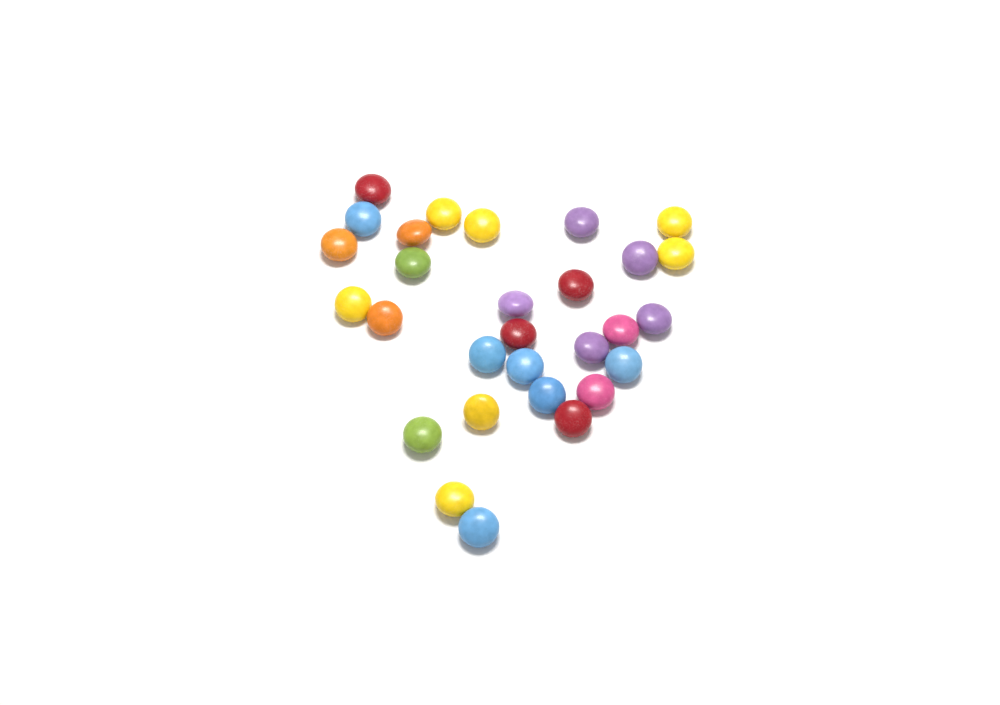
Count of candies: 29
